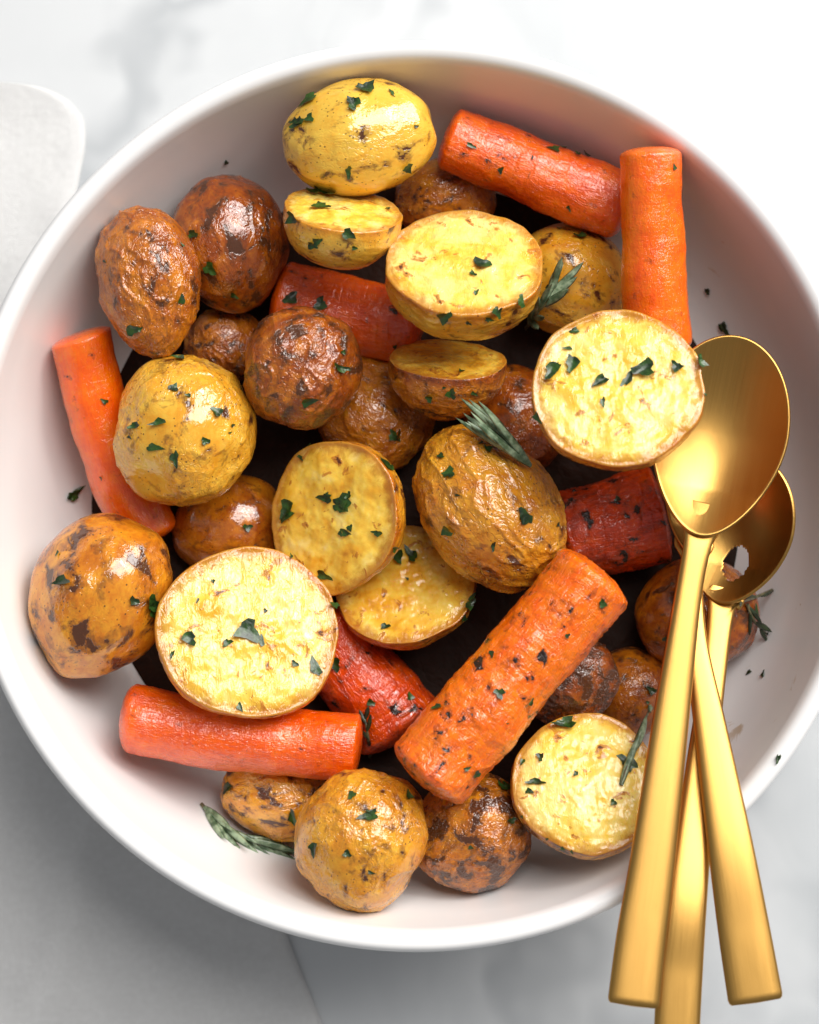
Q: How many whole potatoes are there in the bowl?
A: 19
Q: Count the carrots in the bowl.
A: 8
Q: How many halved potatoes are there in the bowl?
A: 8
